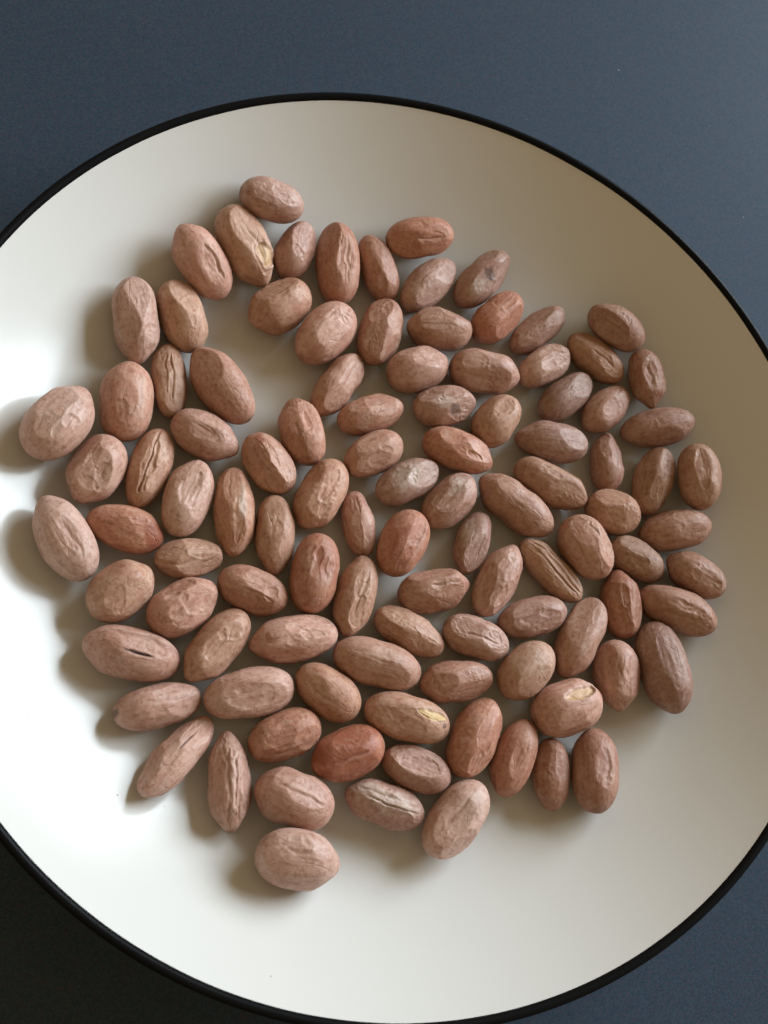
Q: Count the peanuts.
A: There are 104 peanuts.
